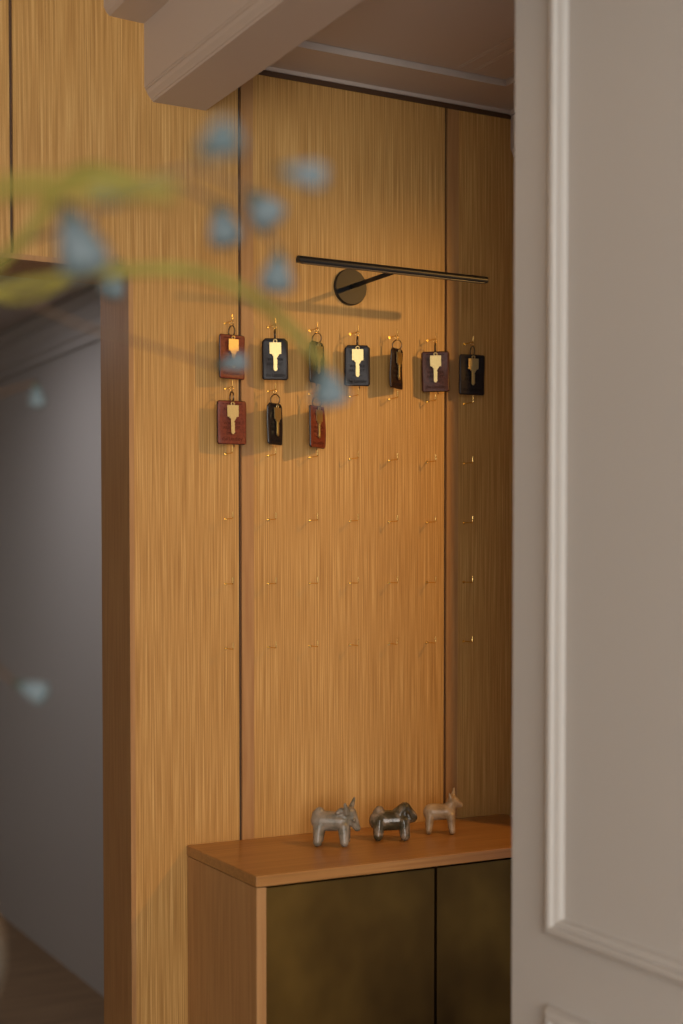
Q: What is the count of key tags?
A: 10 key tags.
